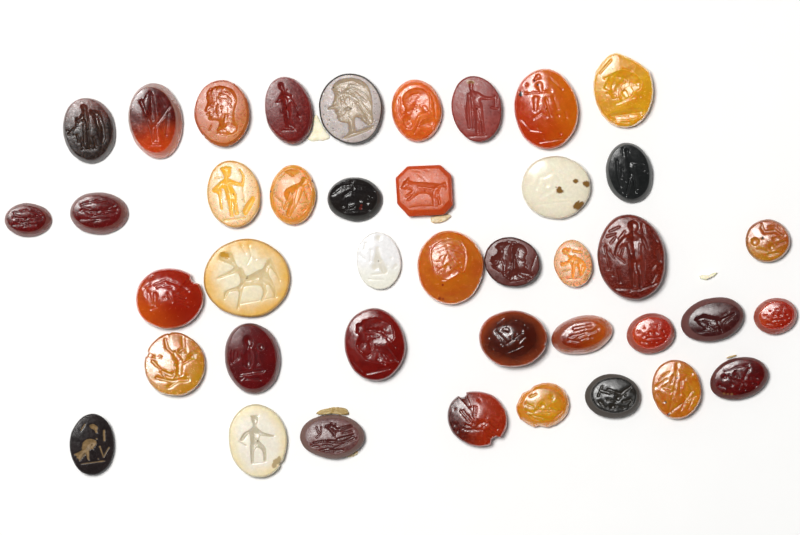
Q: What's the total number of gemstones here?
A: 41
